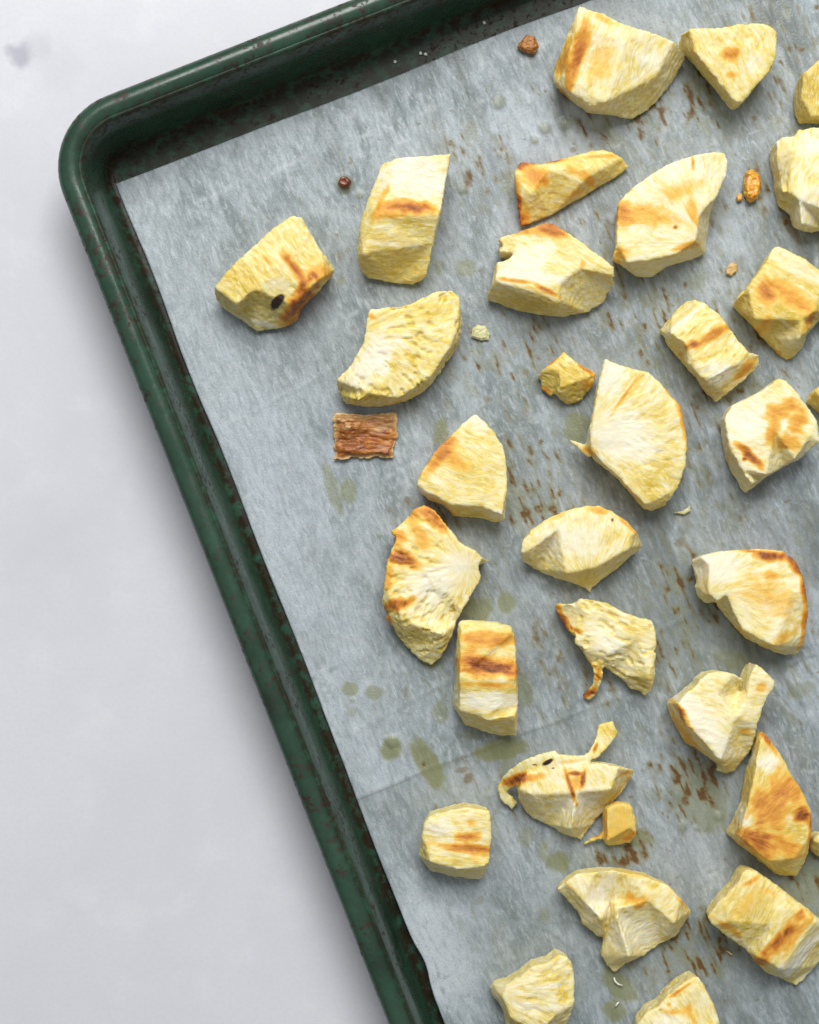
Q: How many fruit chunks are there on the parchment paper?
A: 32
